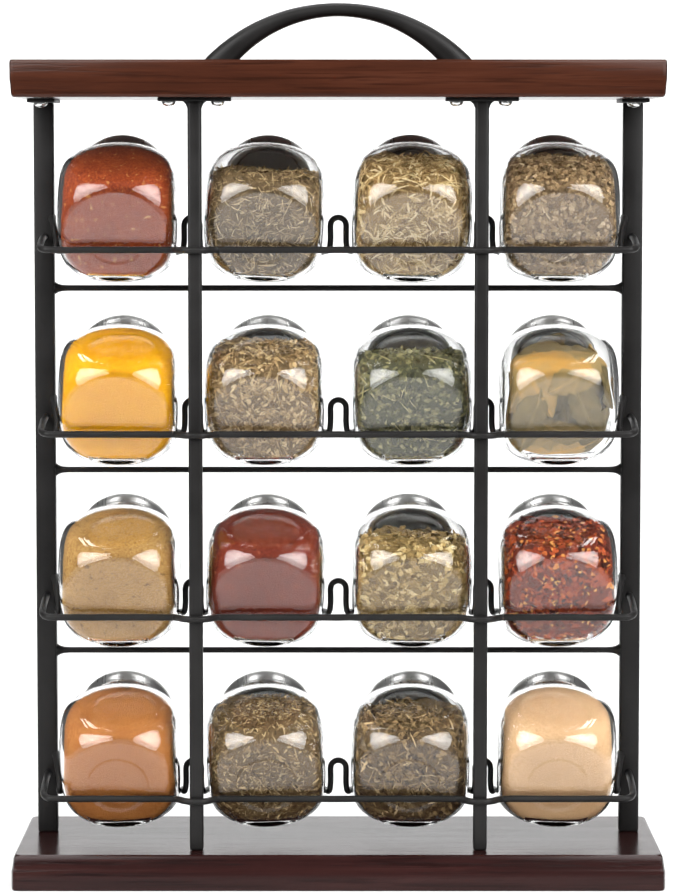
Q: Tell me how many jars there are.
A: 16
